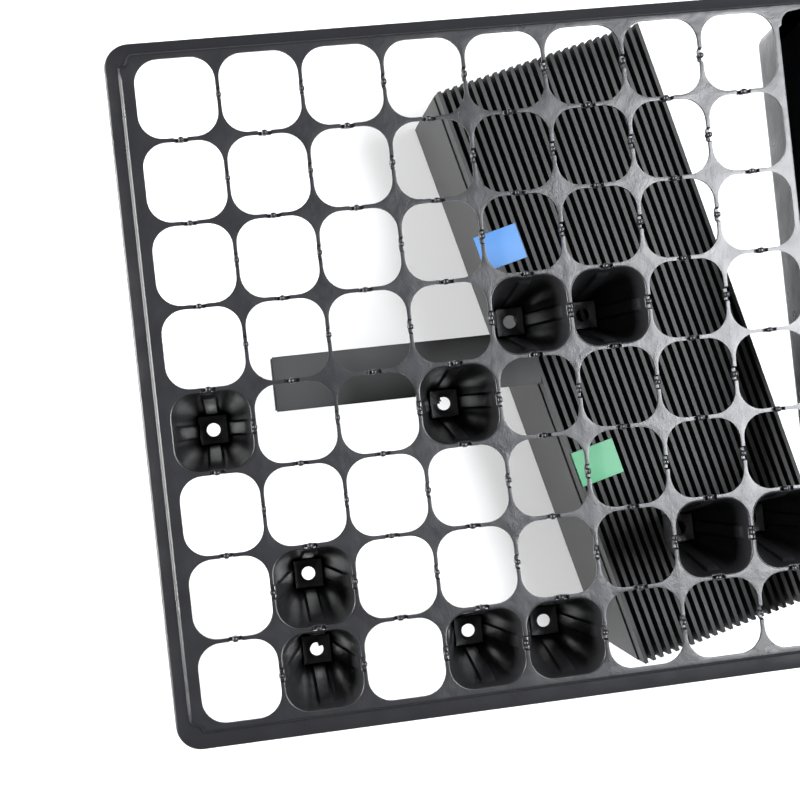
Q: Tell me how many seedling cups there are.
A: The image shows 10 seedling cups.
